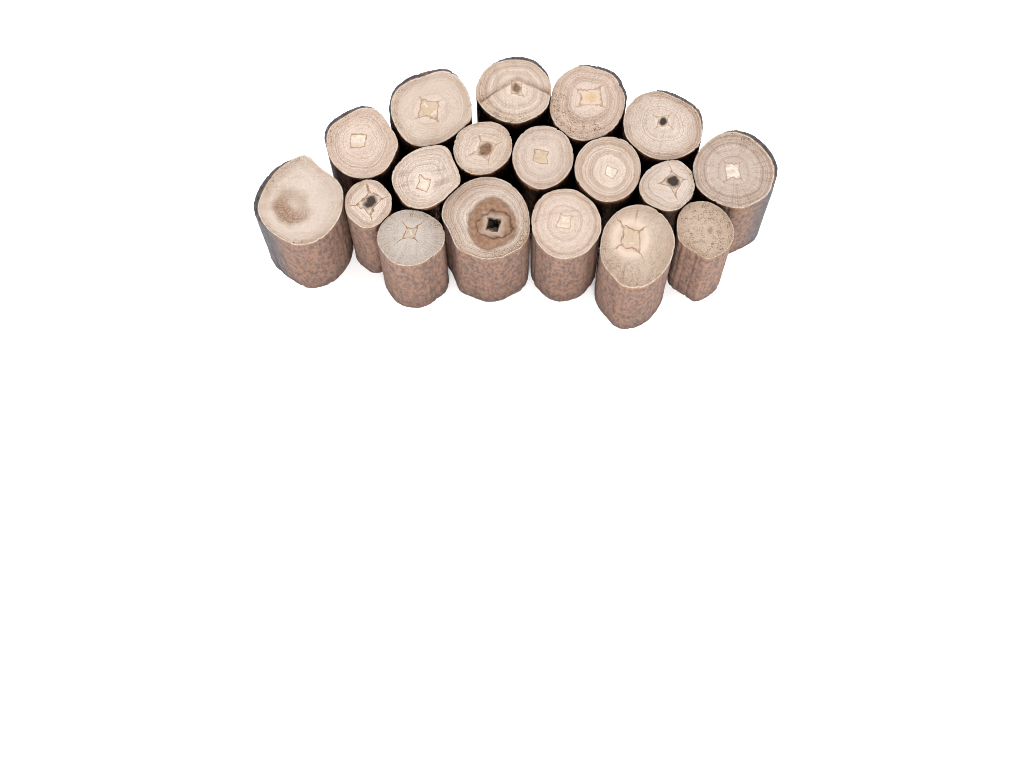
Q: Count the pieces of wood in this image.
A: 18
